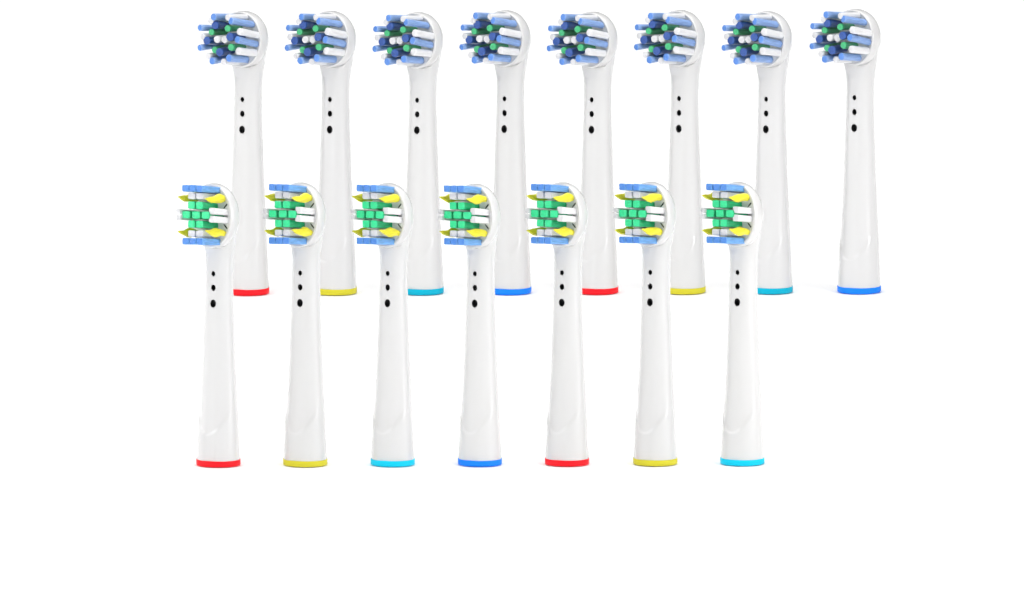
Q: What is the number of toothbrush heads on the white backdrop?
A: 15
